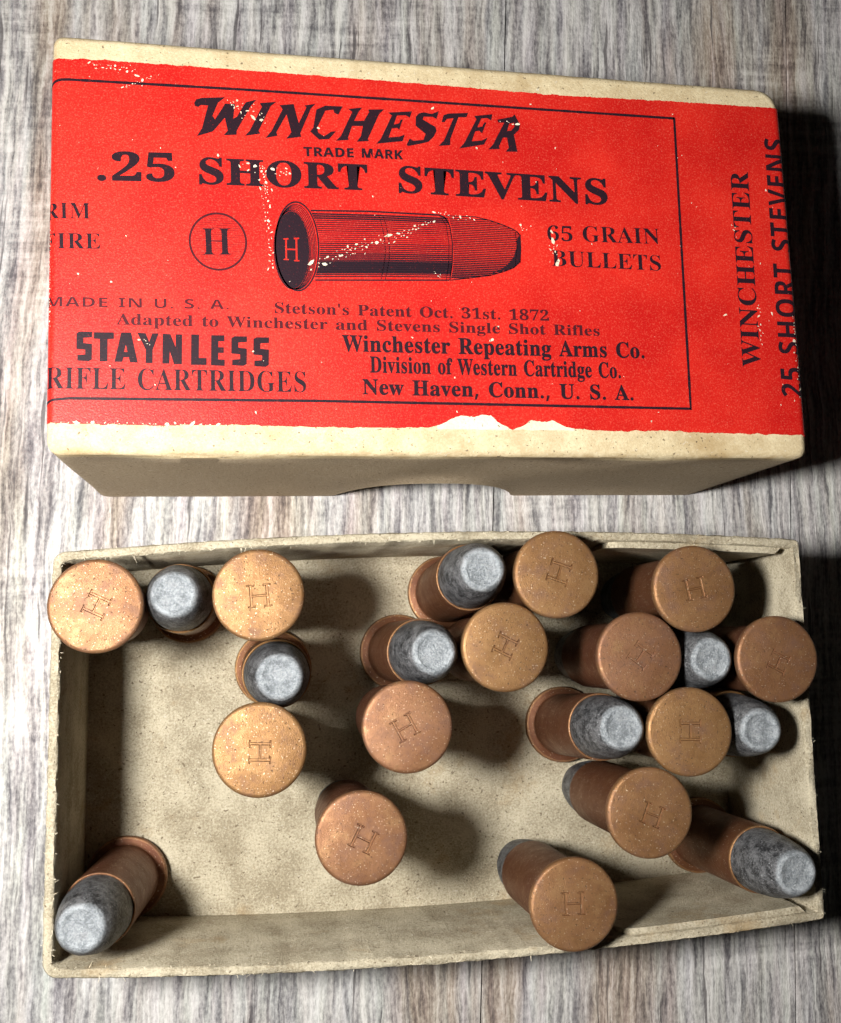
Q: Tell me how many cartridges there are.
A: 22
